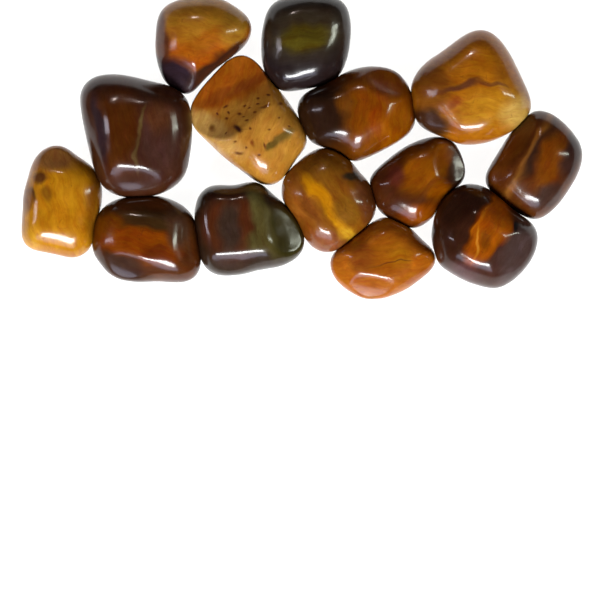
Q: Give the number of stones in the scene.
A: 14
